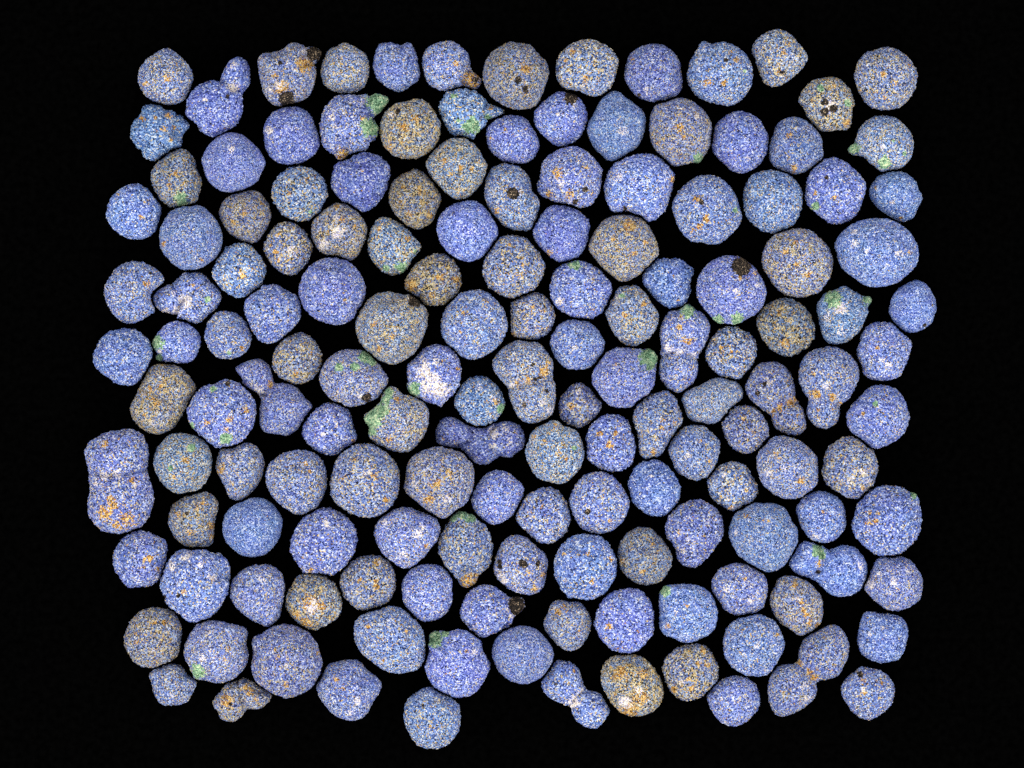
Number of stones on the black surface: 152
